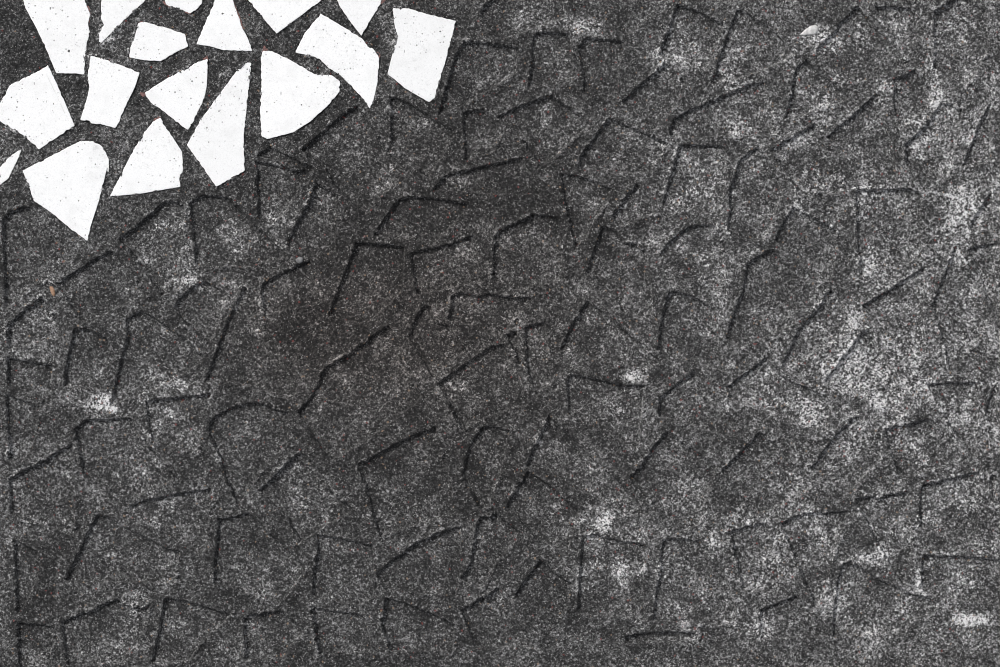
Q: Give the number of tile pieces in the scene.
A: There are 17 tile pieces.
